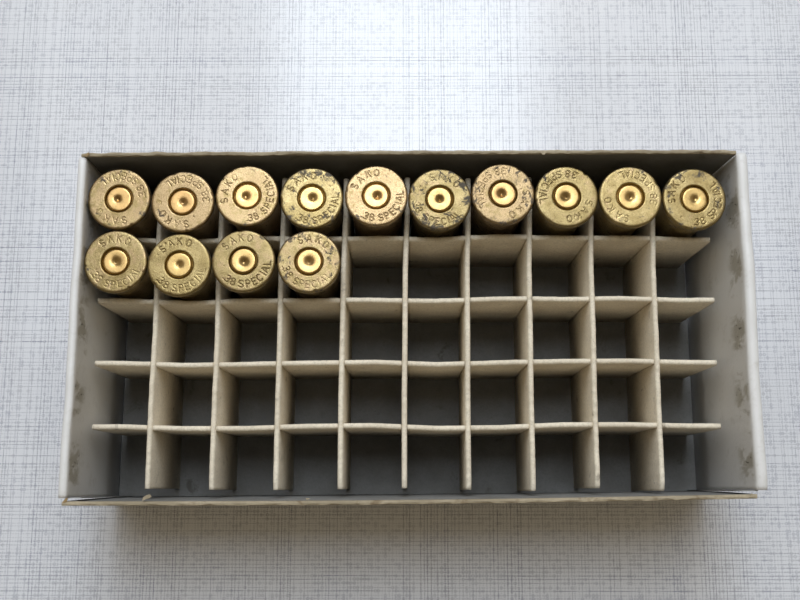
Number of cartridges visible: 14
